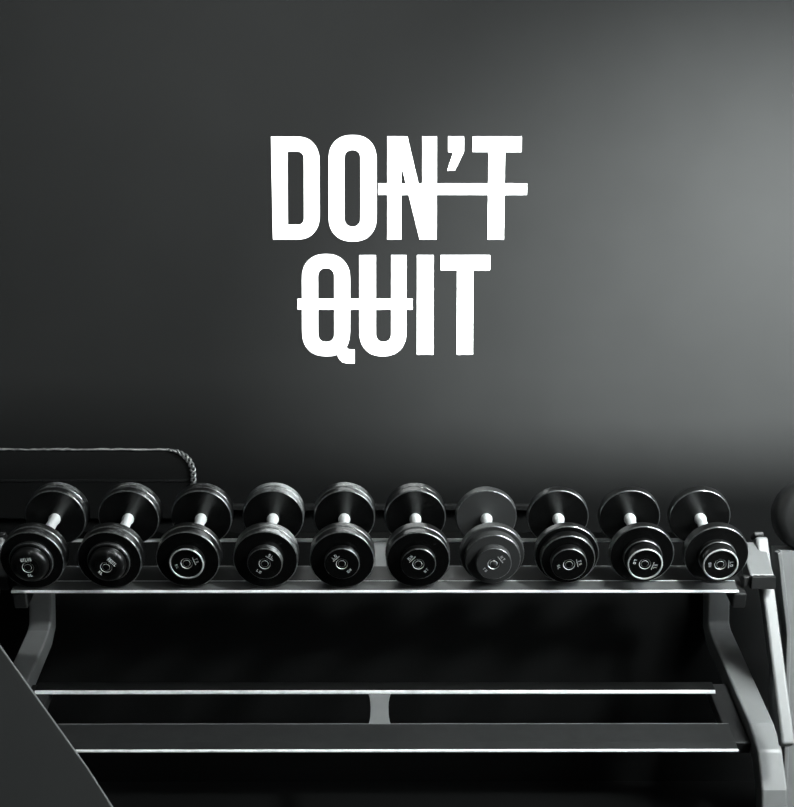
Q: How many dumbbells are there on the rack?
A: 10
